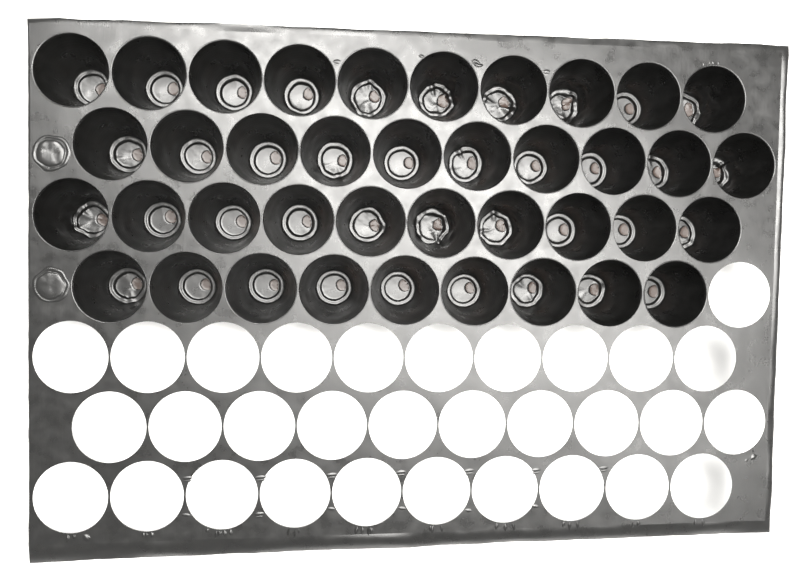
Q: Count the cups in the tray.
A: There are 39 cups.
